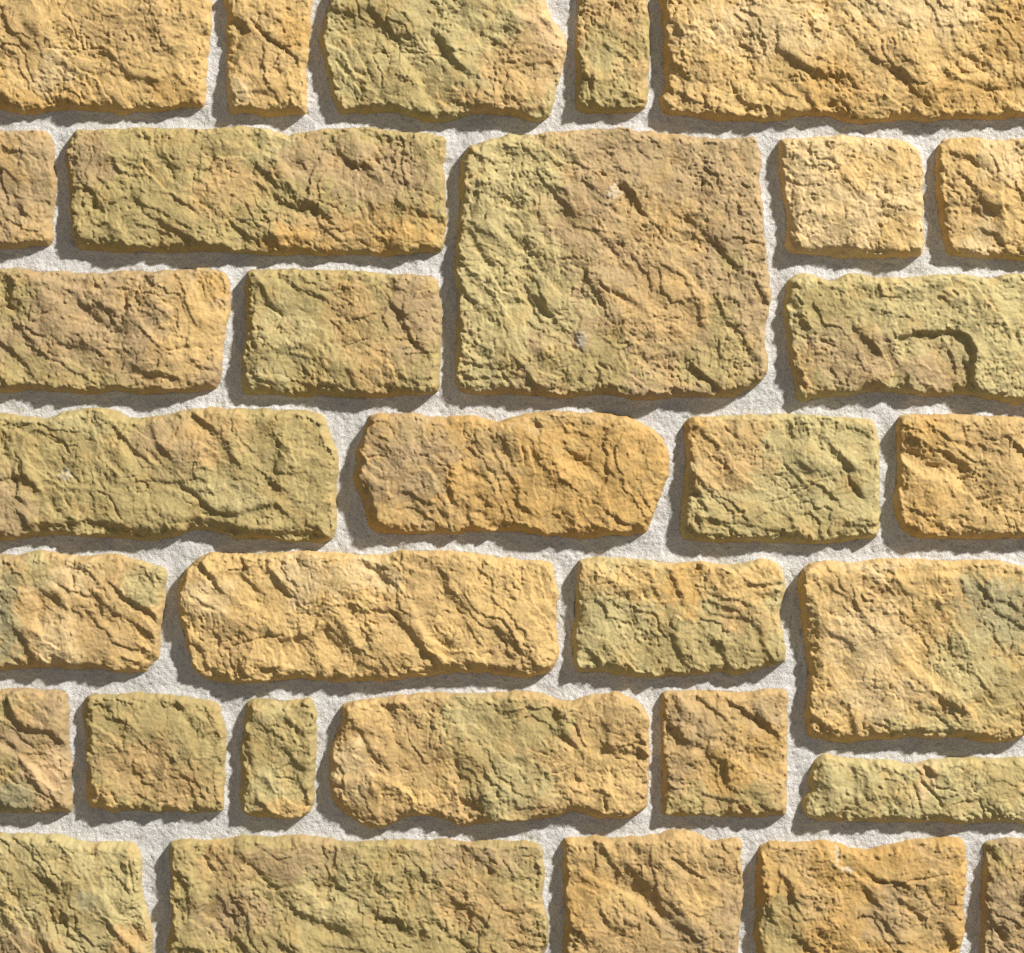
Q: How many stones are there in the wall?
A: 32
